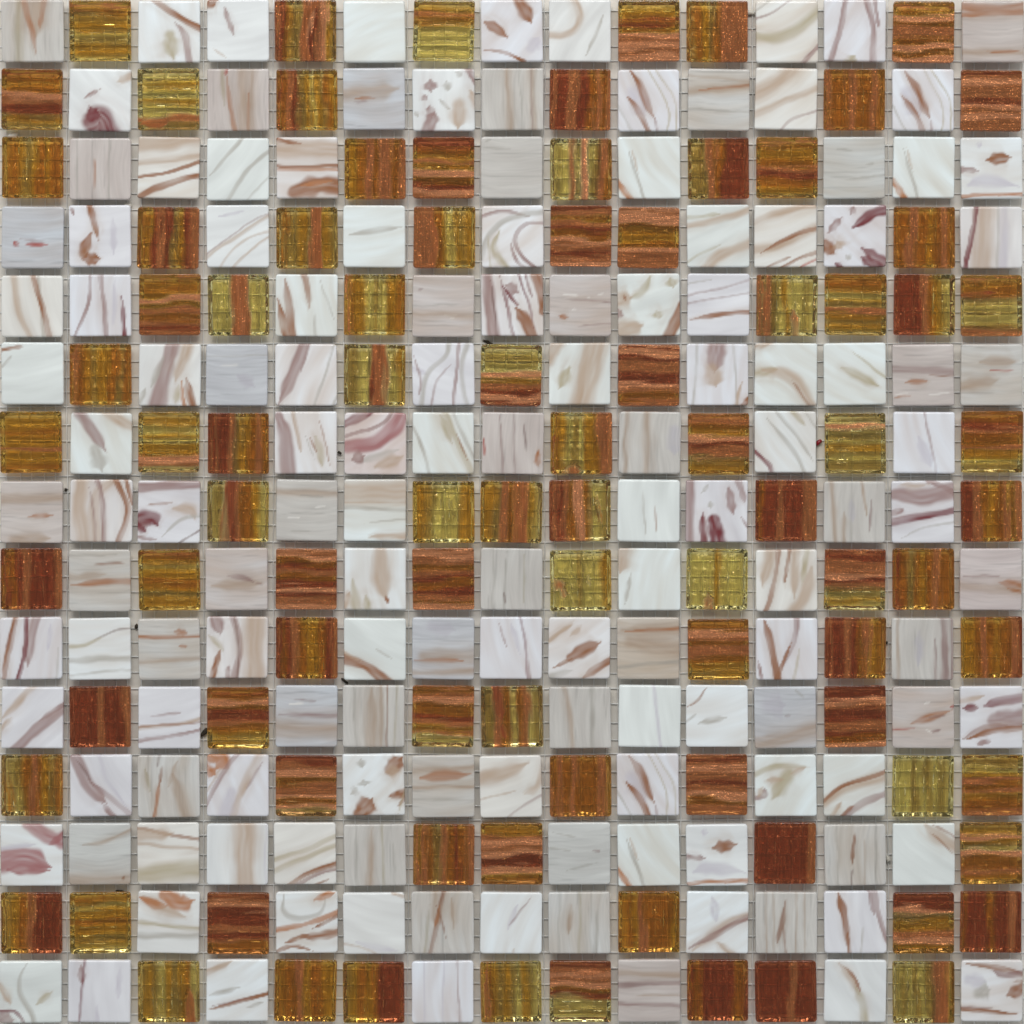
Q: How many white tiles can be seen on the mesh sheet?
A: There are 136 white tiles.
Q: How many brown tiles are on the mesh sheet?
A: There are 89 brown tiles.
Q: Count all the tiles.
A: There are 225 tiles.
